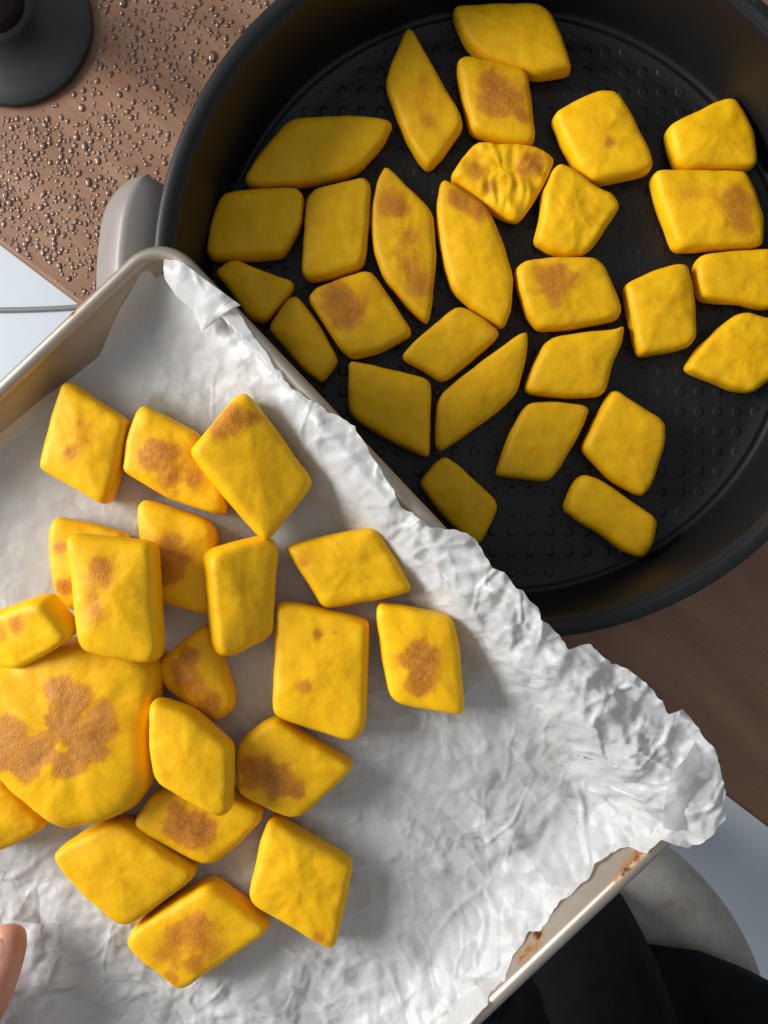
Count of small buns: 47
